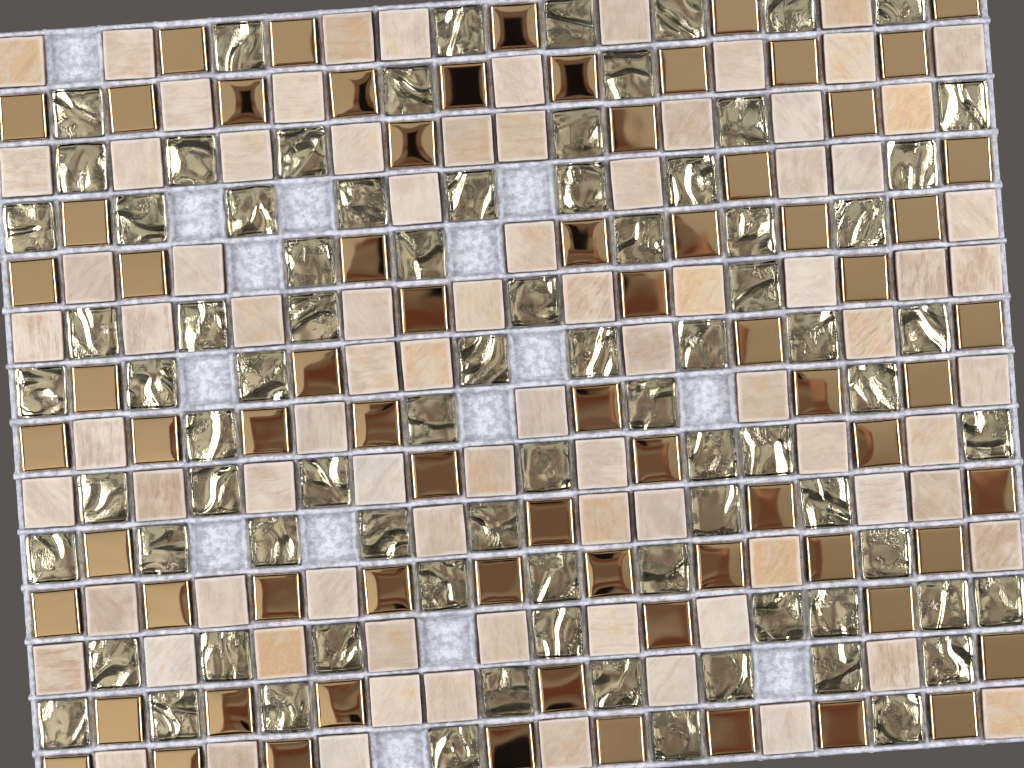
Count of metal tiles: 72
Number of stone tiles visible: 83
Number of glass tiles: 82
